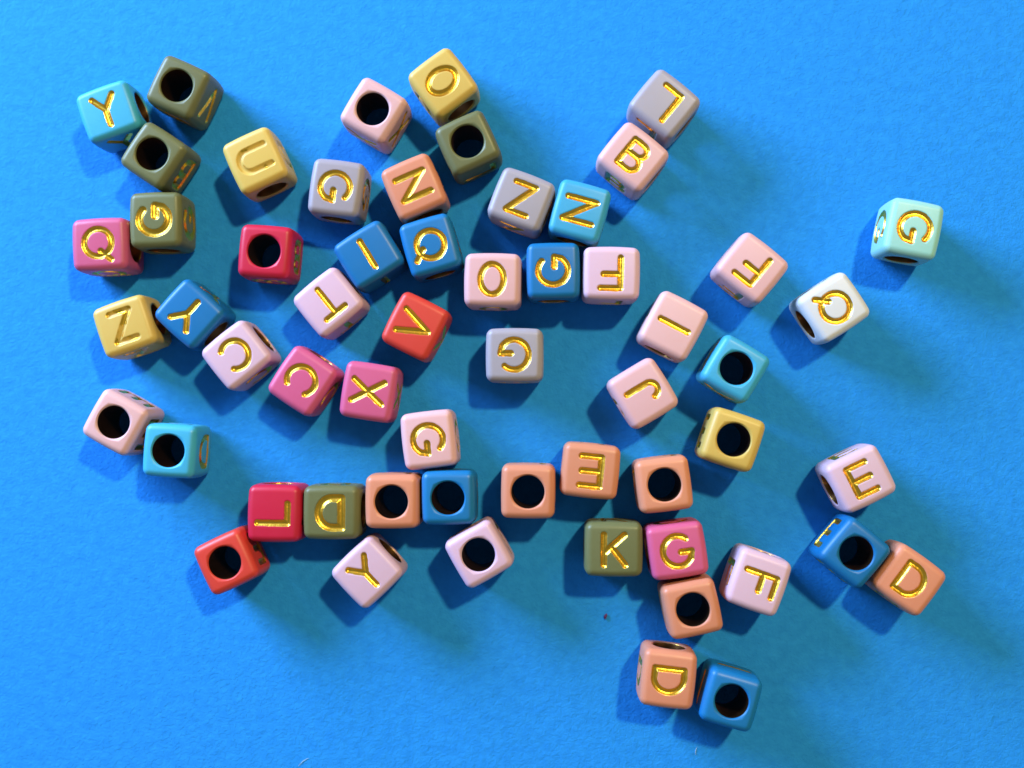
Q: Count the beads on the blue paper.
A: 58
